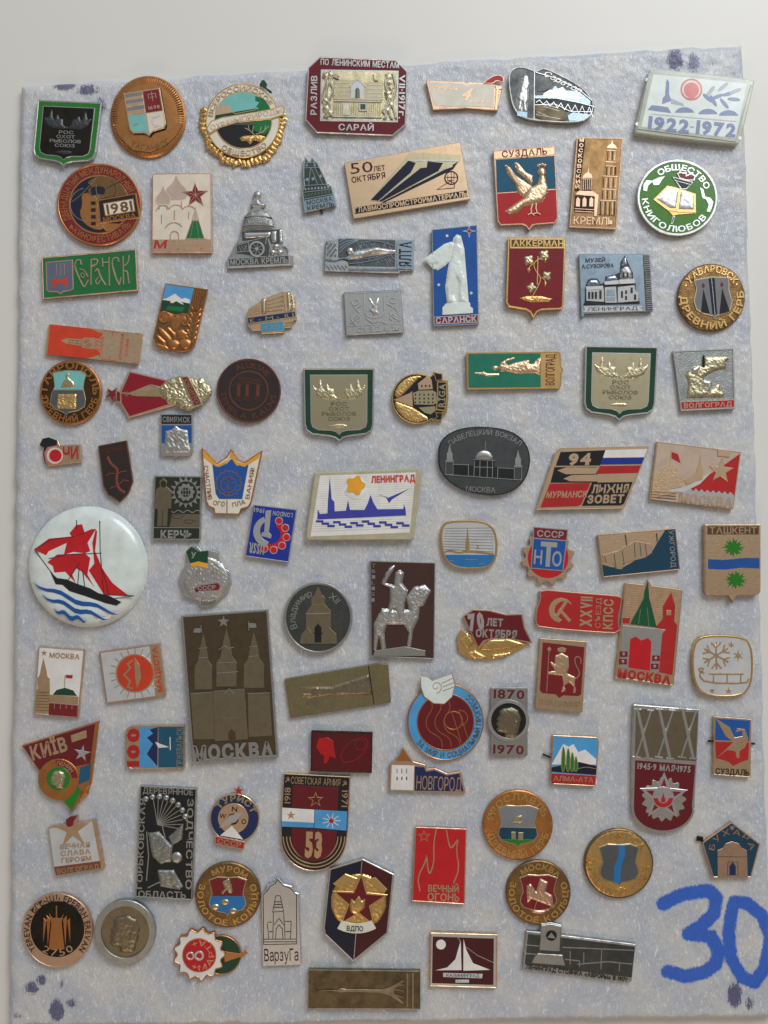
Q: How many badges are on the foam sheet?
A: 87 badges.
